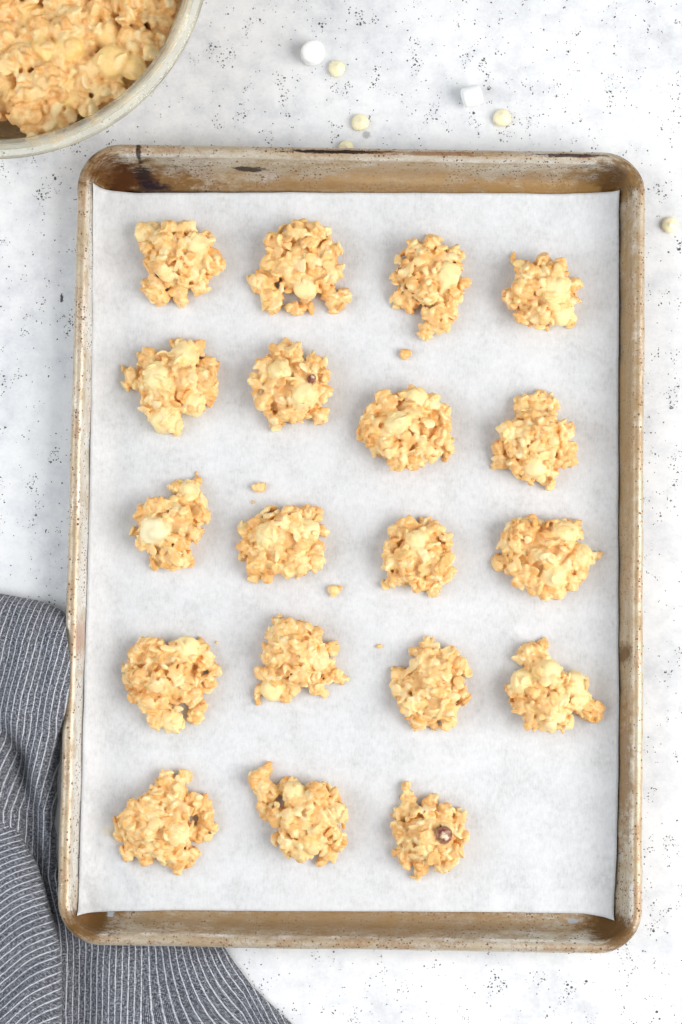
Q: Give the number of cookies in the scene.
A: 19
